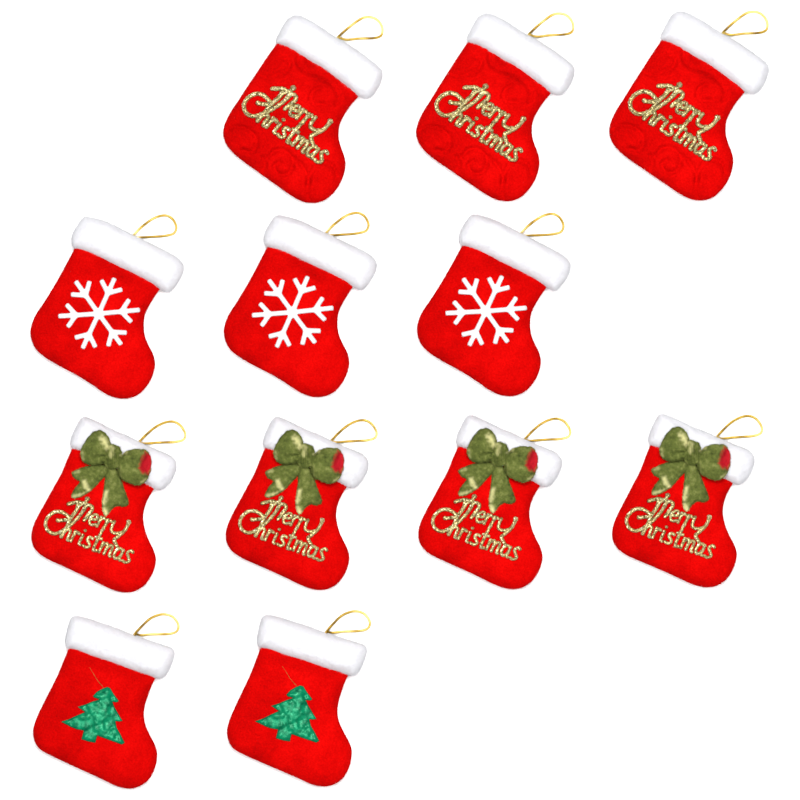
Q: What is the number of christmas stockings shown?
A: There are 12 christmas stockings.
